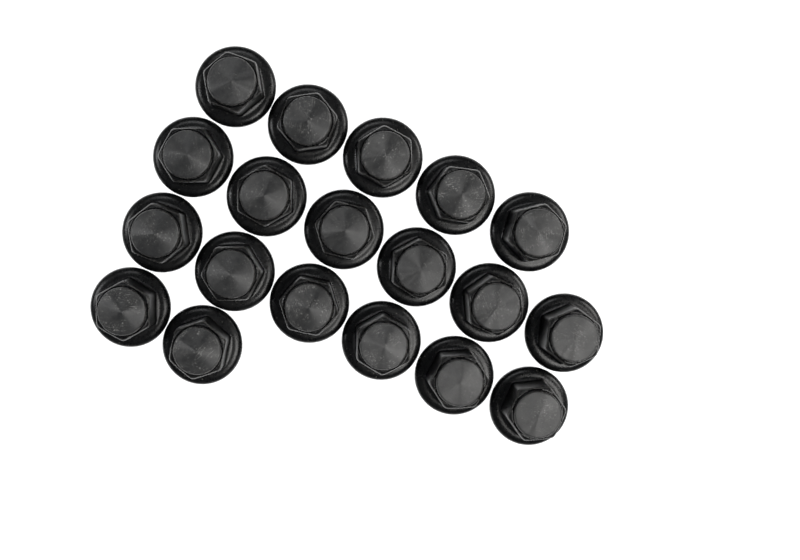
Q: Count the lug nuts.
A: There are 19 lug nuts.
